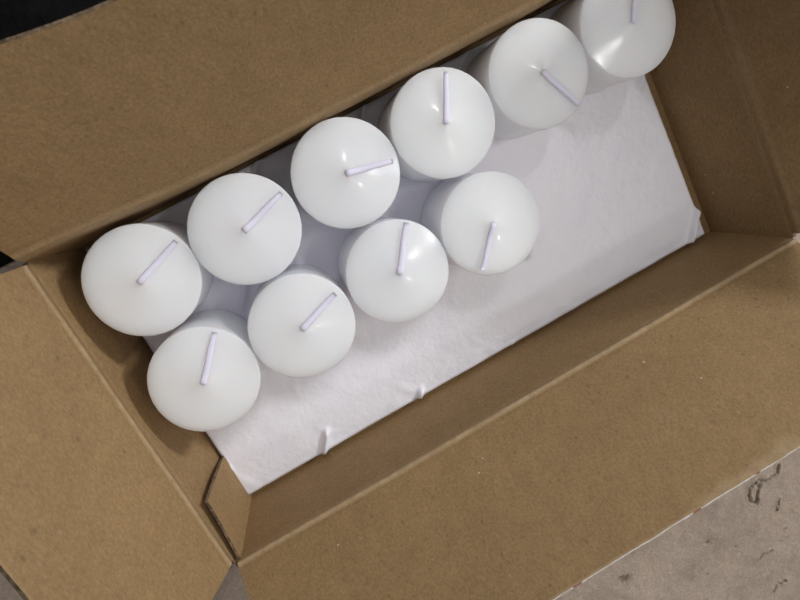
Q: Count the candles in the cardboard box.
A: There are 10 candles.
